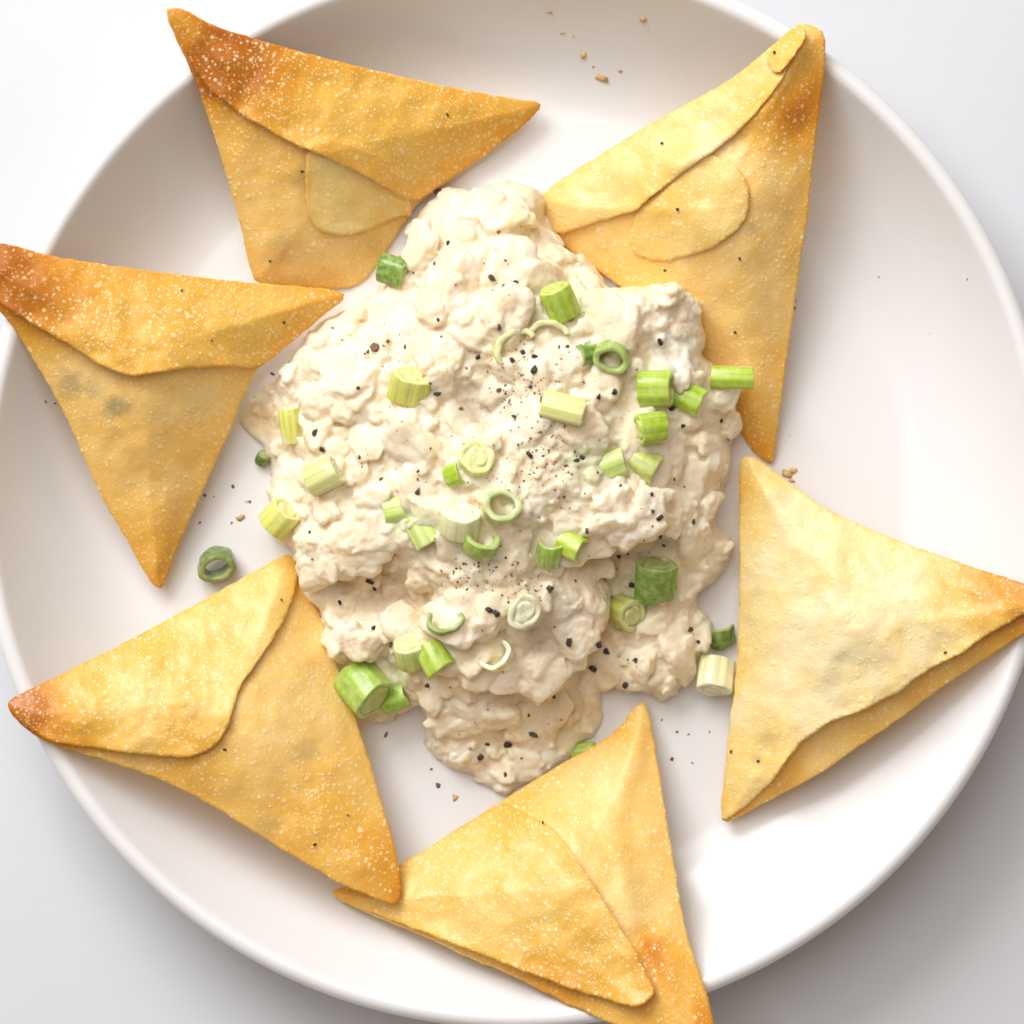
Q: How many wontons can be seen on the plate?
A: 6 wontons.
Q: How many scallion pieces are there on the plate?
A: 40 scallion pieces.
